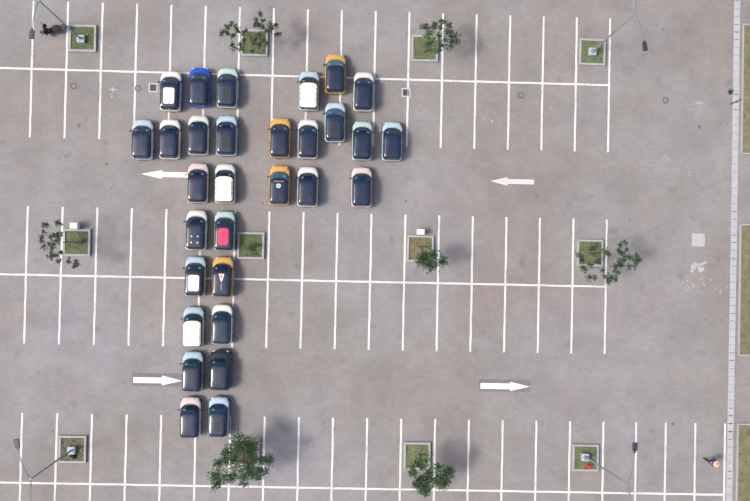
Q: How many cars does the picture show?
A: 30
